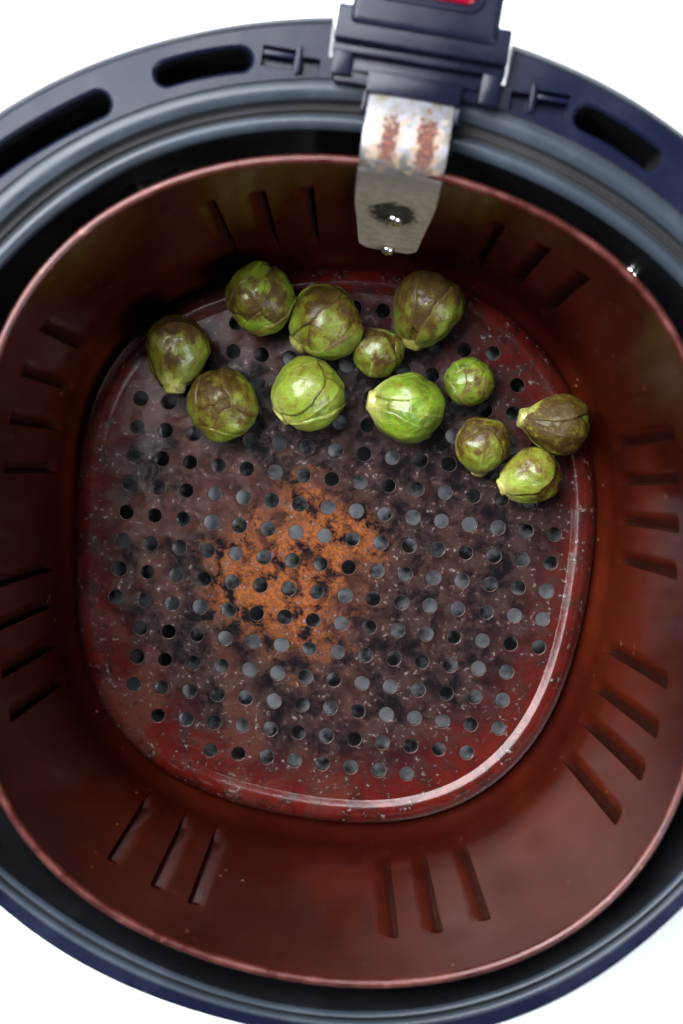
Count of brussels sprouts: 12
